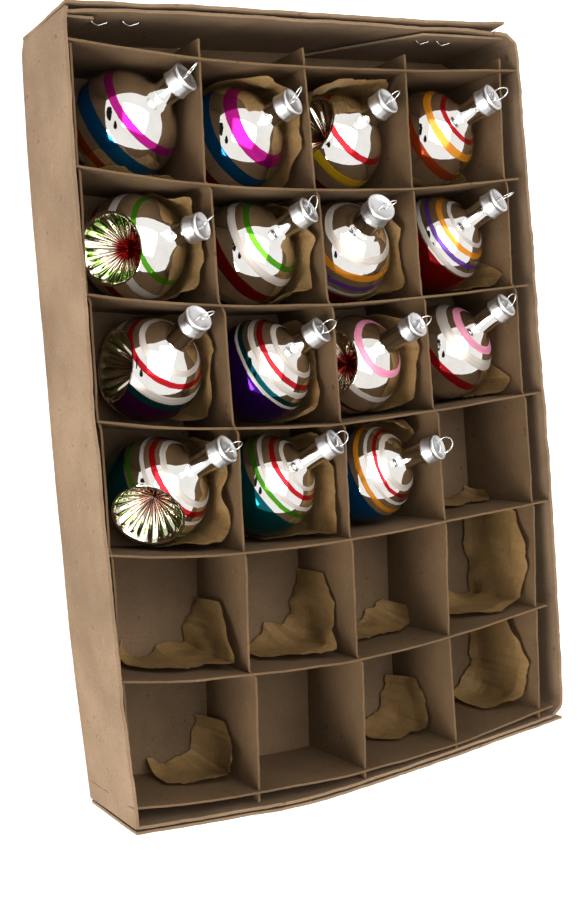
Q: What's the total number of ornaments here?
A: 15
